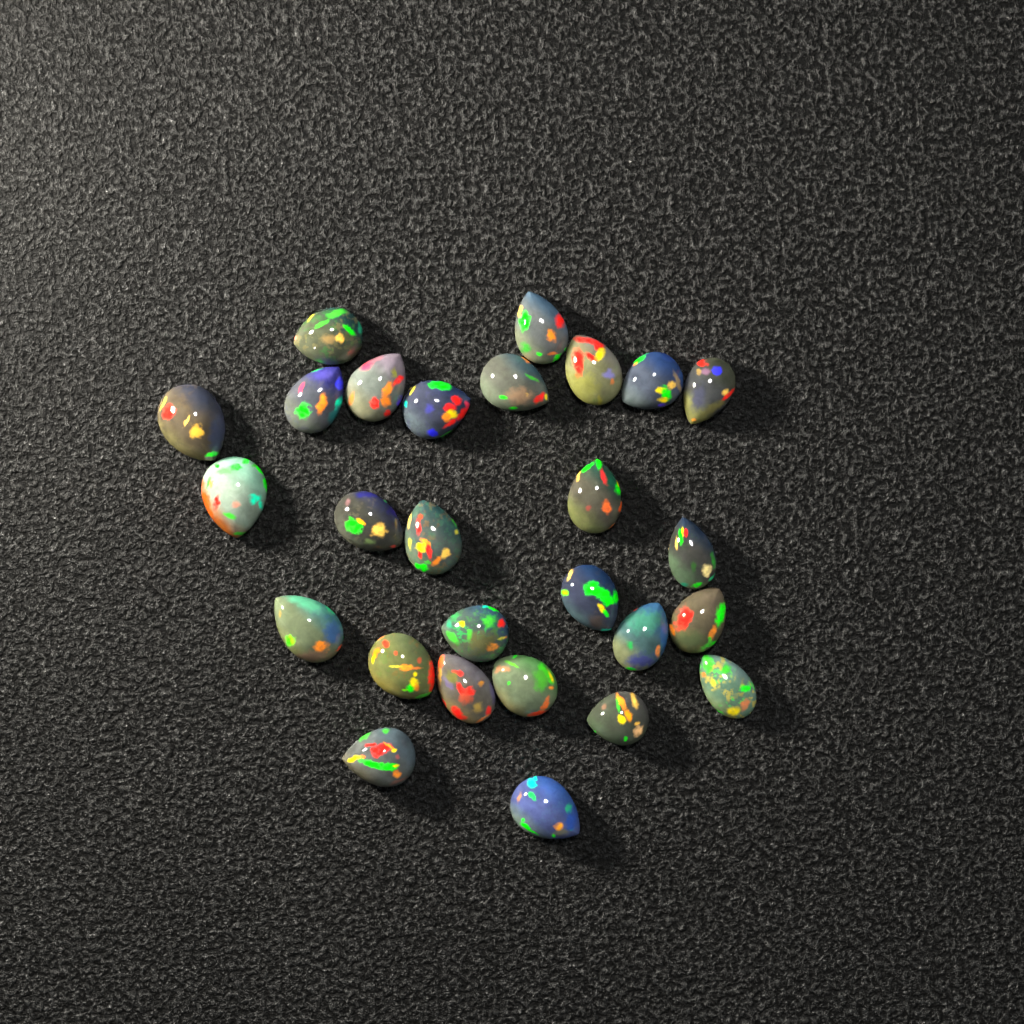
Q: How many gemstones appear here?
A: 27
